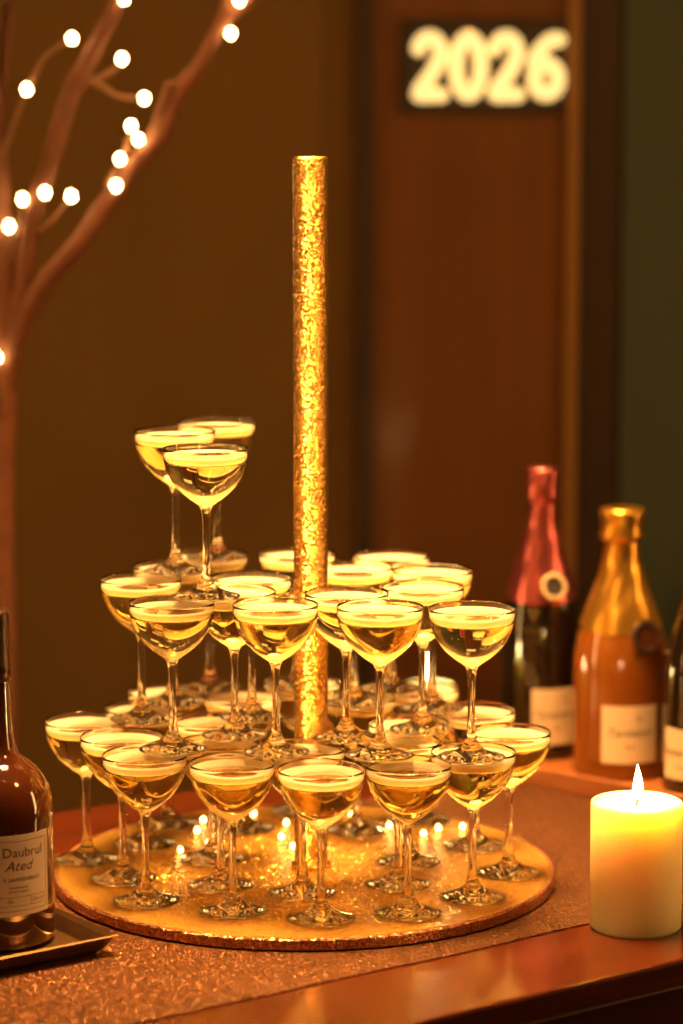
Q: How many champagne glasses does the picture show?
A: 38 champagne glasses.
